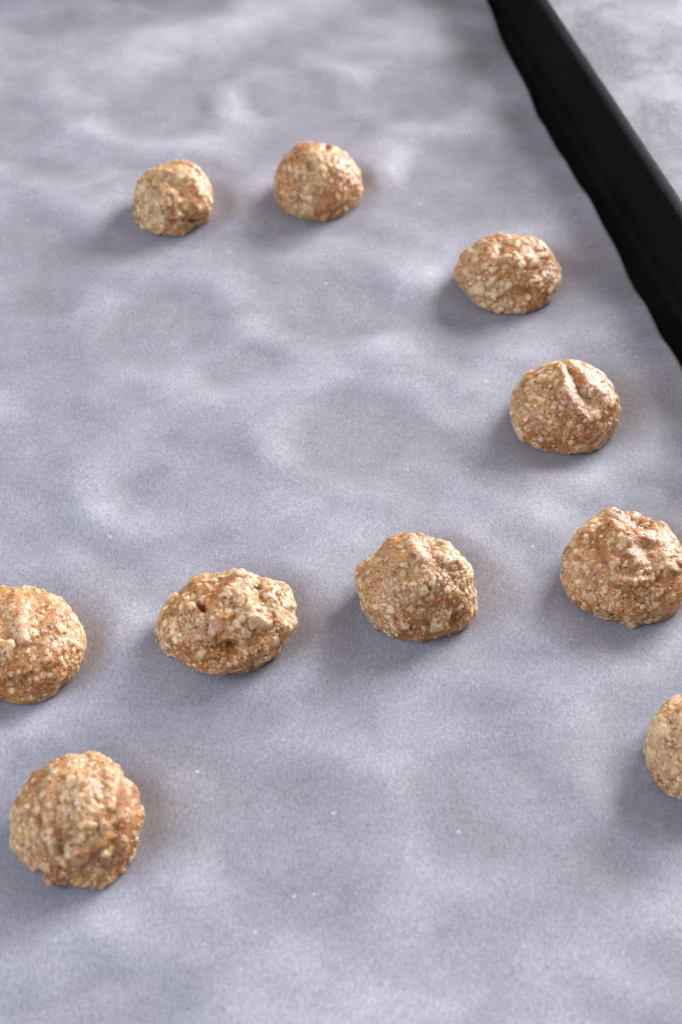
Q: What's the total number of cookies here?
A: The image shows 10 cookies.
